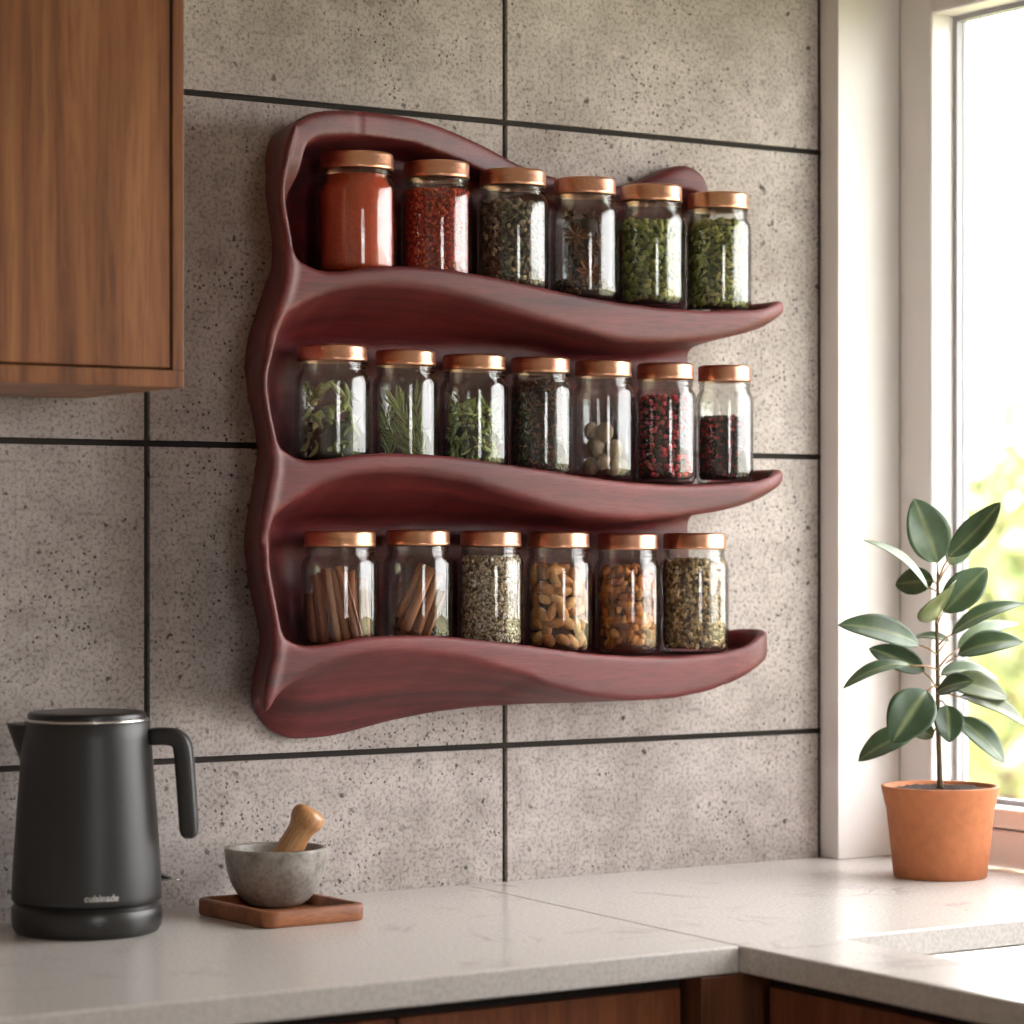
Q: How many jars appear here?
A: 19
